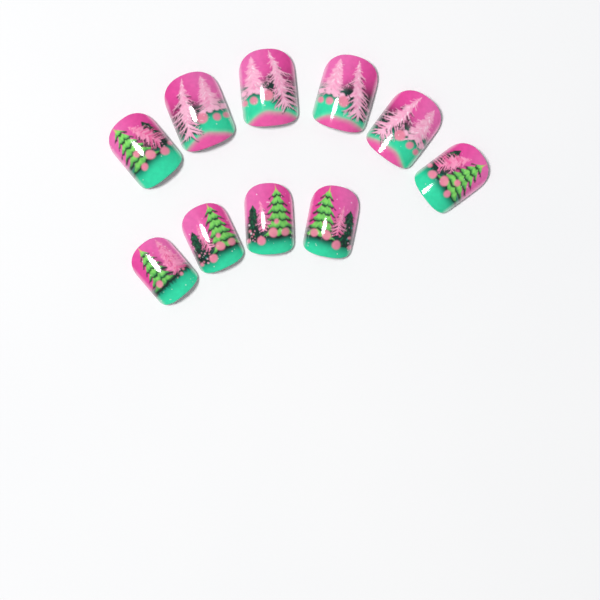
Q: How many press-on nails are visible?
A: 10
